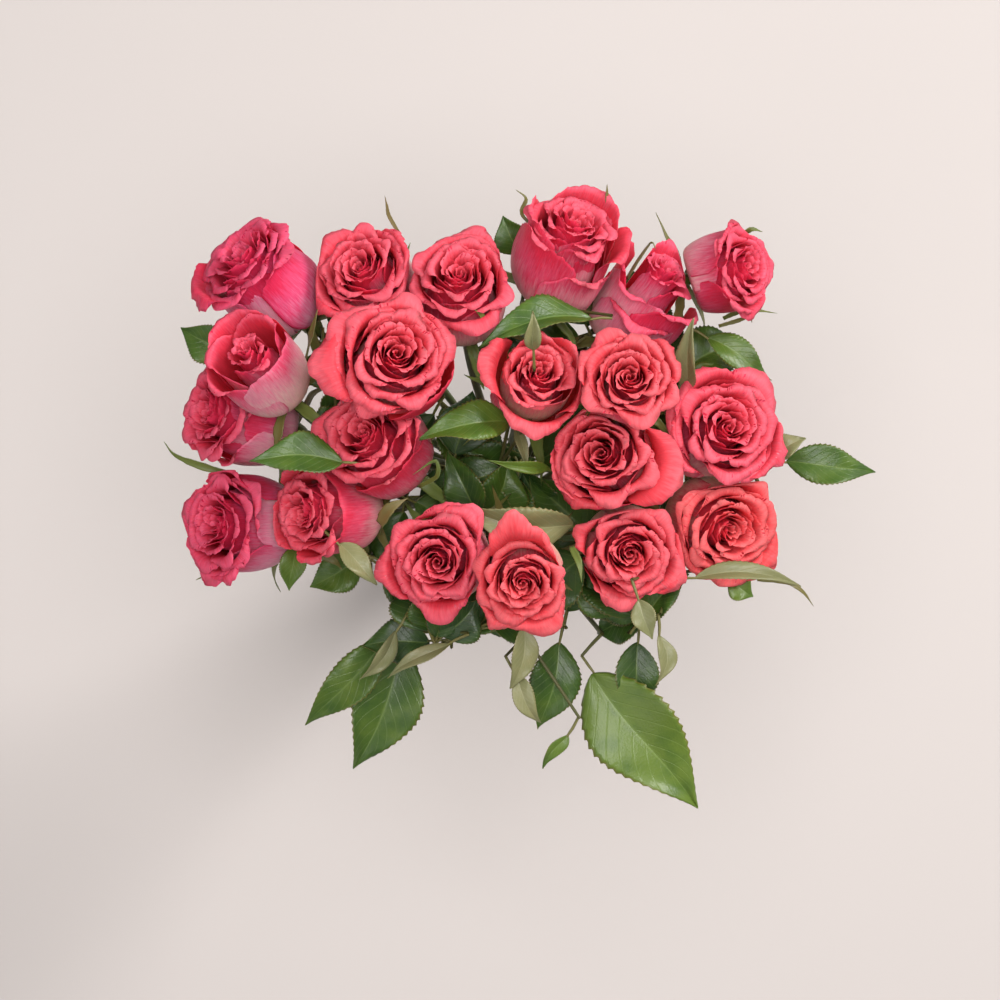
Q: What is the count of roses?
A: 20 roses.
